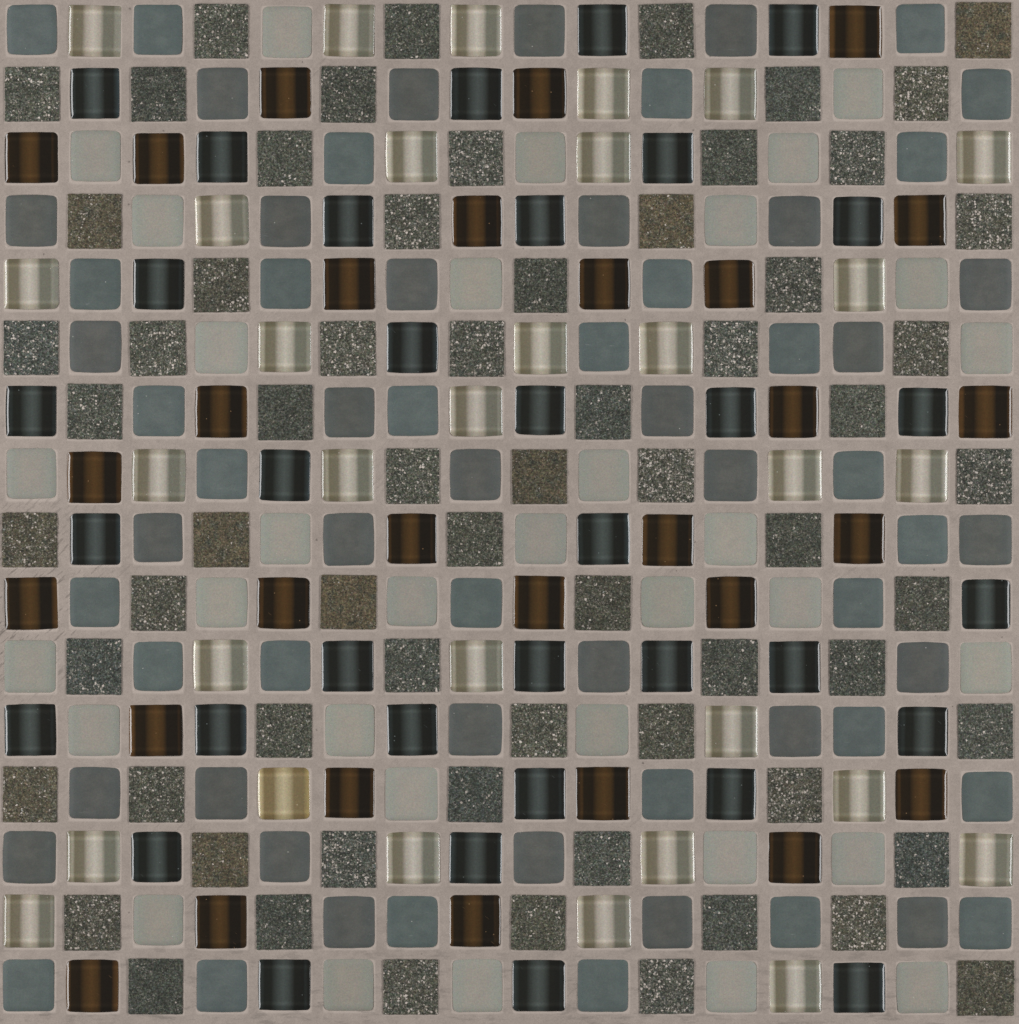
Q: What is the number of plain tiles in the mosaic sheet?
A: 95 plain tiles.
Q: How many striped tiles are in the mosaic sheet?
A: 94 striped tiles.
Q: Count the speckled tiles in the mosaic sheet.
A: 67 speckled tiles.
